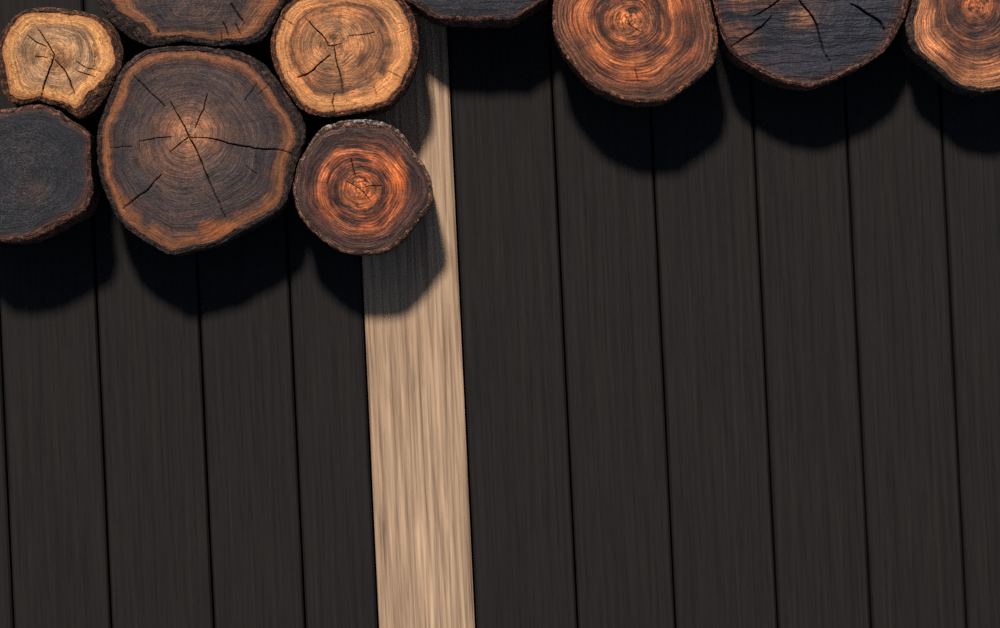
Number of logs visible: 10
